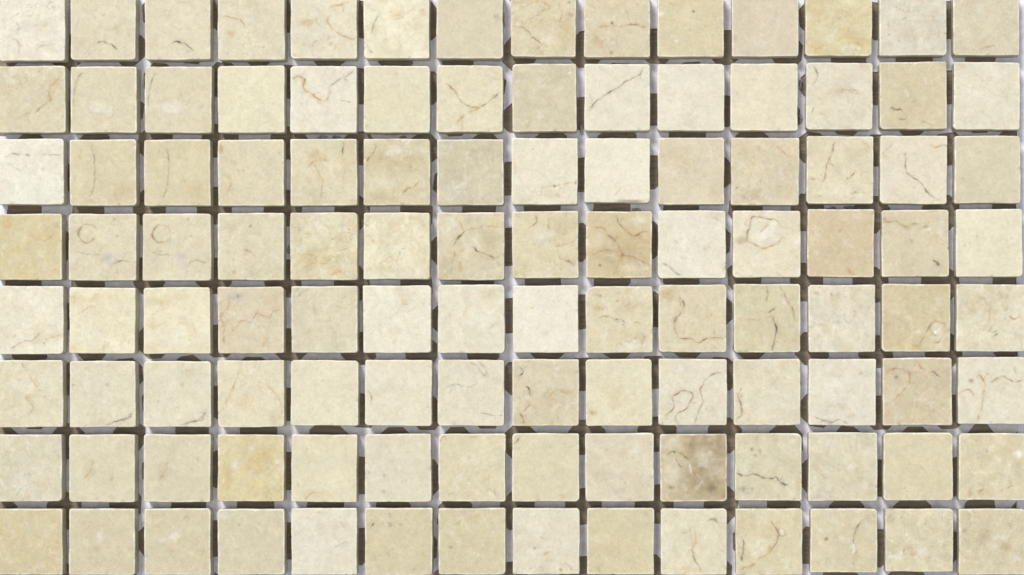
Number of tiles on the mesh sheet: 112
